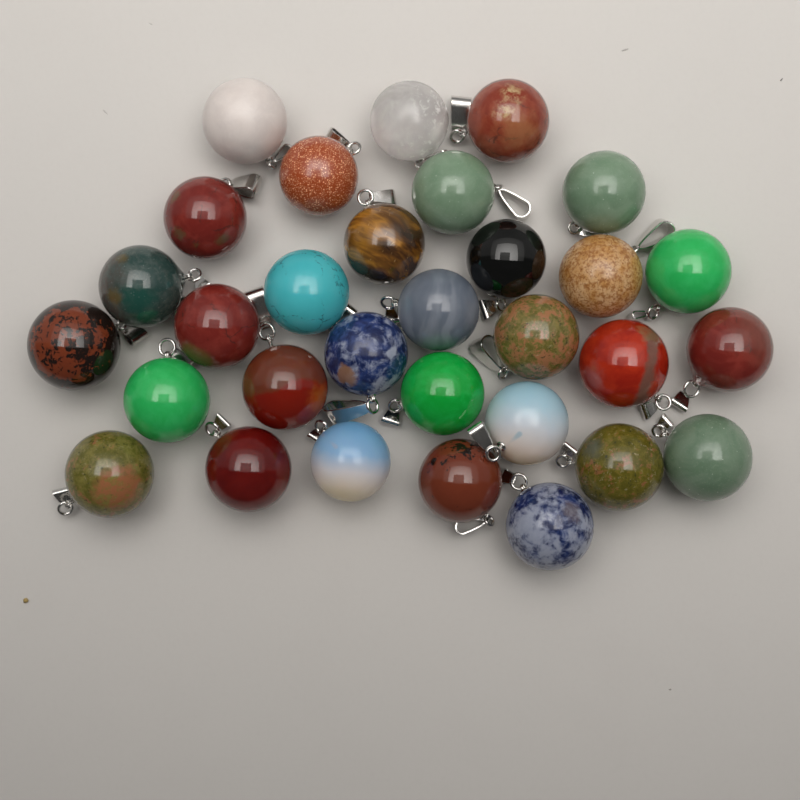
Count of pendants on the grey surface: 31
